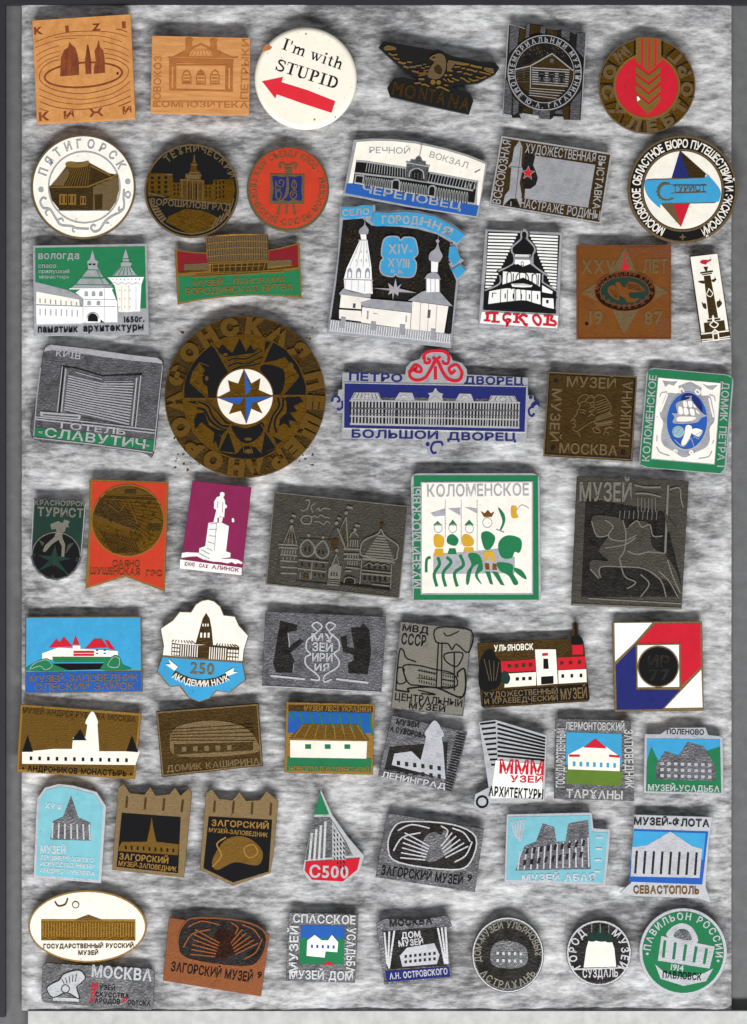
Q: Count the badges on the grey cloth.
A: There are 57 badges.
